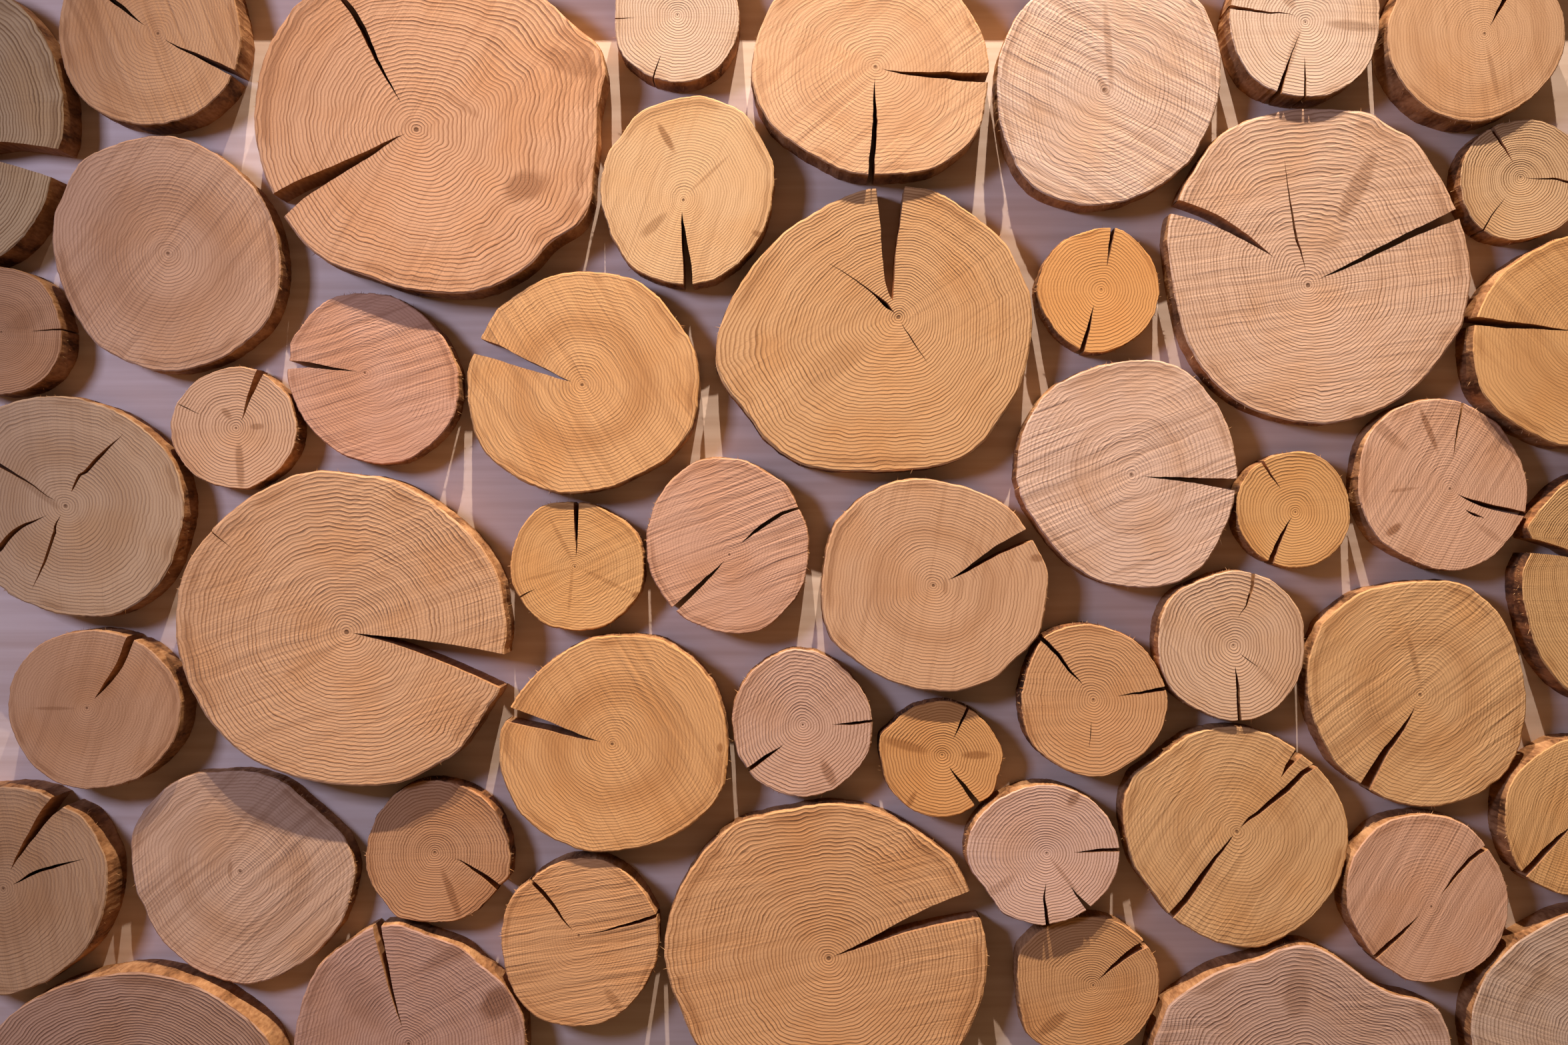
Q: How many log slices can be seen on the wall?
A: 49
